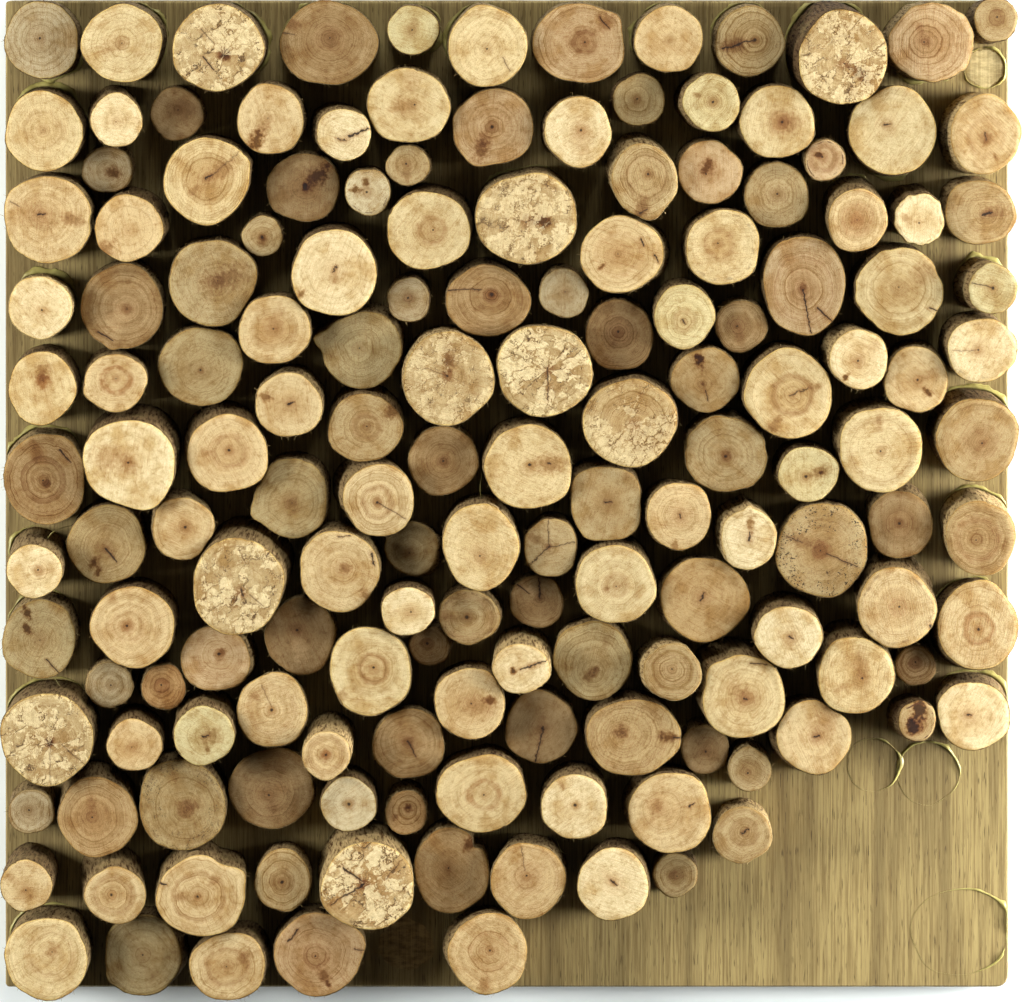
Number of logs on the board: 157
